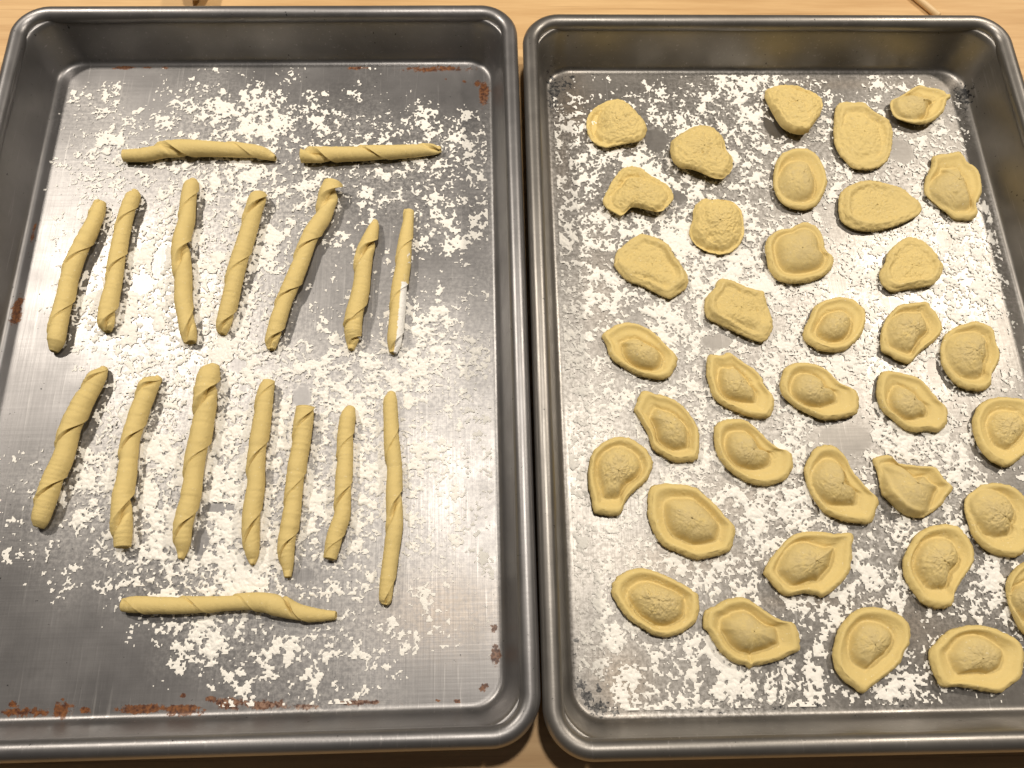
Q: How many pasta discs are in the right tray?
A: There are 36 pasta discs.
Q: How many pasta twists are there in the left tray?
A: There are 17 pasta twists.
